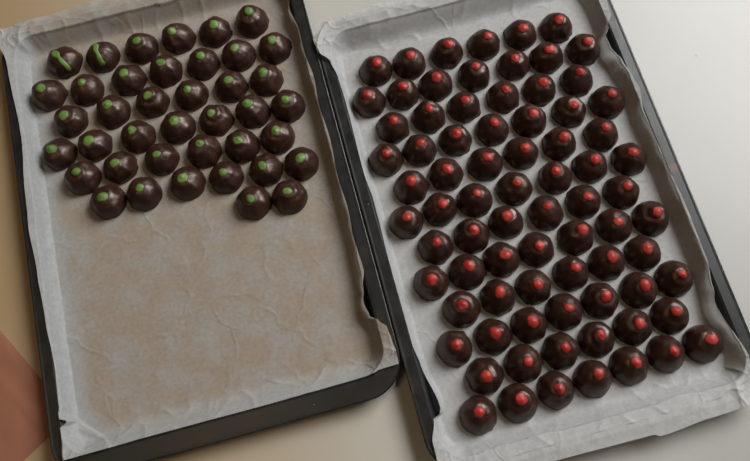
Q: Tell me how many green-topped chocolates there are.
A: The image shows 40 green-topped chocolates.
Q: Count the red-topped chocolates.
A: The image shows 78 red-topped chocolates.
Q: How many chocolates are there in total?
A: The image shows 118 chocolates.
